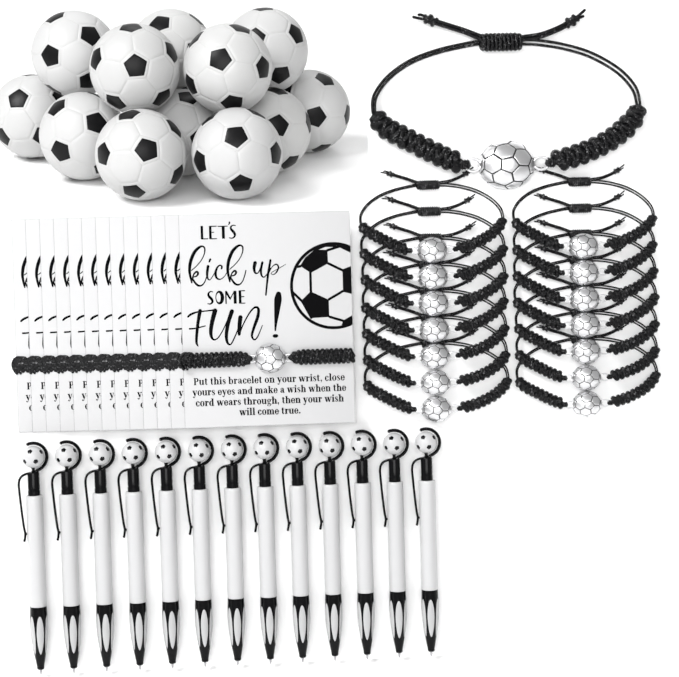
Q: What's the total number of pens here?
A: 13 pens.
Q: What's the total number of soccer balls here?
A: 12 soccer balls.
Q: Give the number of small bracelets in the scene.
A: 14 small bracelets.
